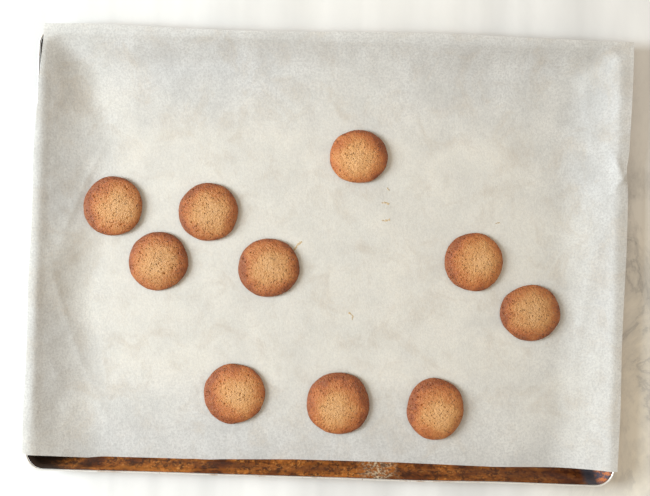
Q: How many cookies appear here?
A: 10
